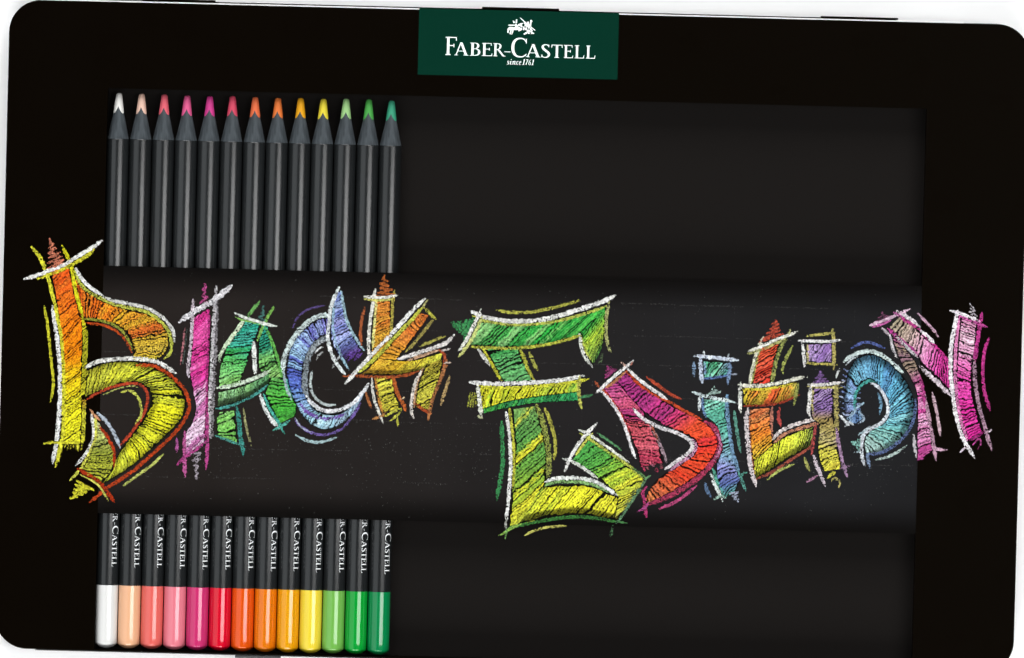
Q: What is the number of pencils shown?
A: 13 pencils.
